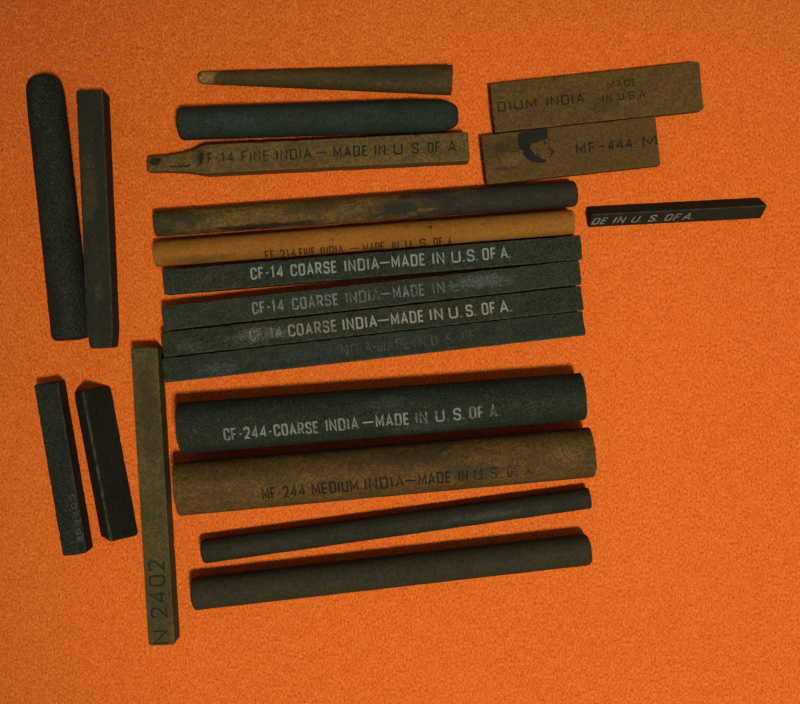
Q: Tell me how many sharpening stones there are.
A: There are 21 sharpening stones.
